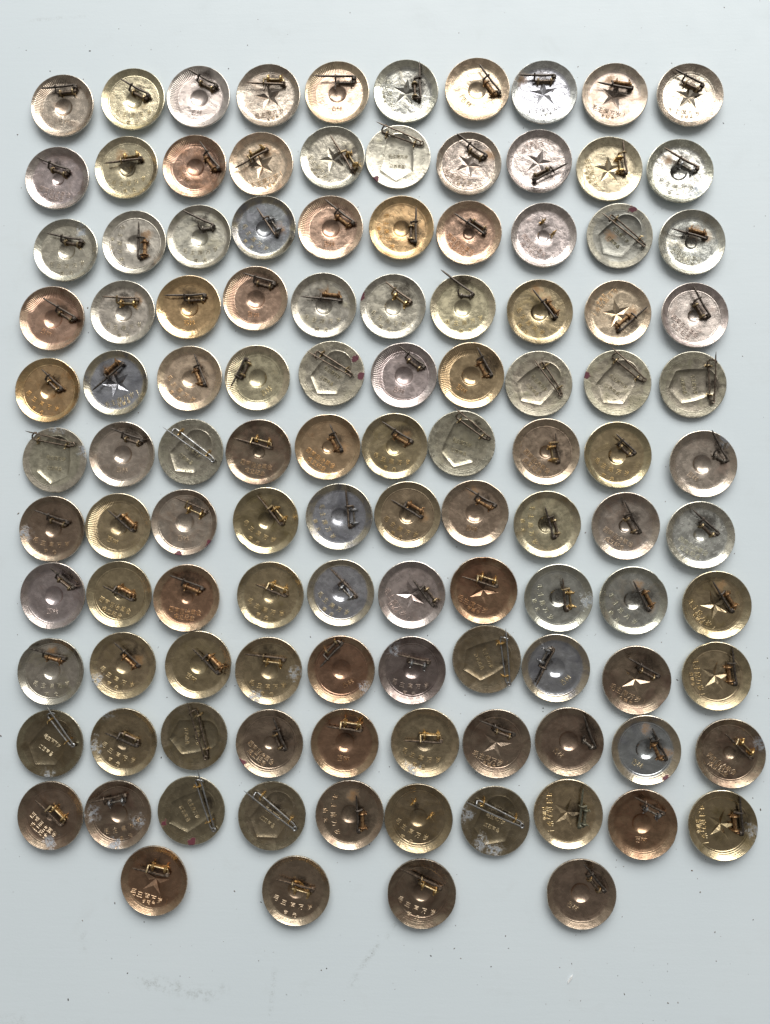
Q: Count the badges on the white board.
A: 114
